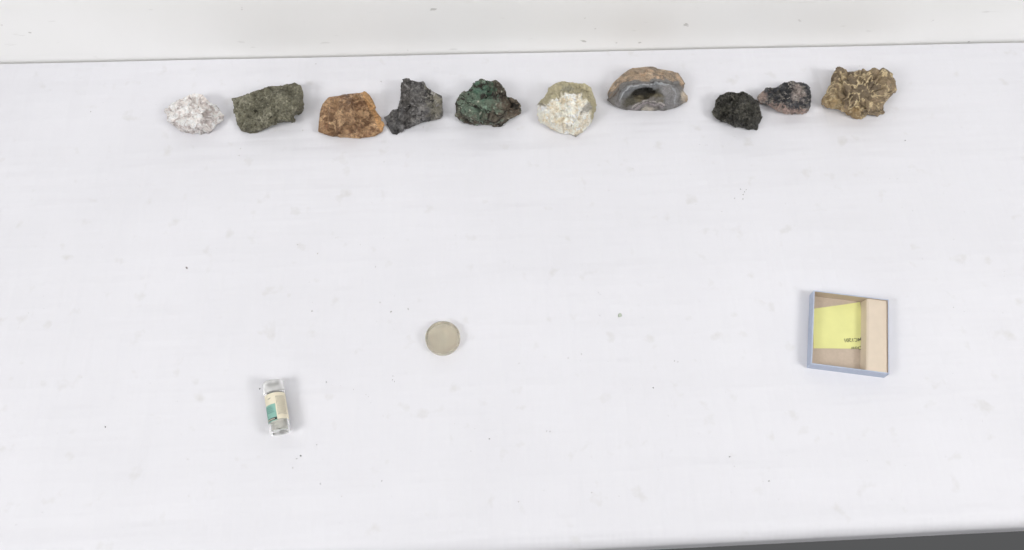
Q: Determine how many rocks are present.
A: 10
